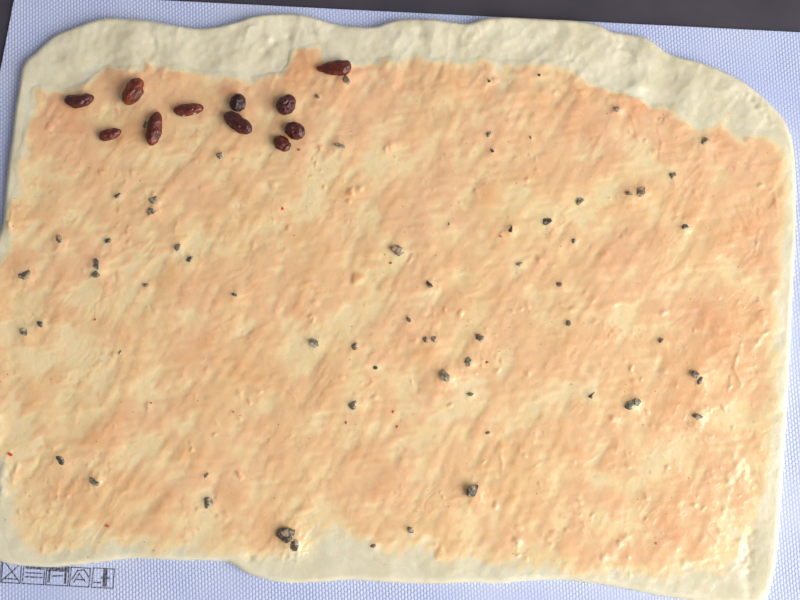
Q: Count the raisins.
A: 11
